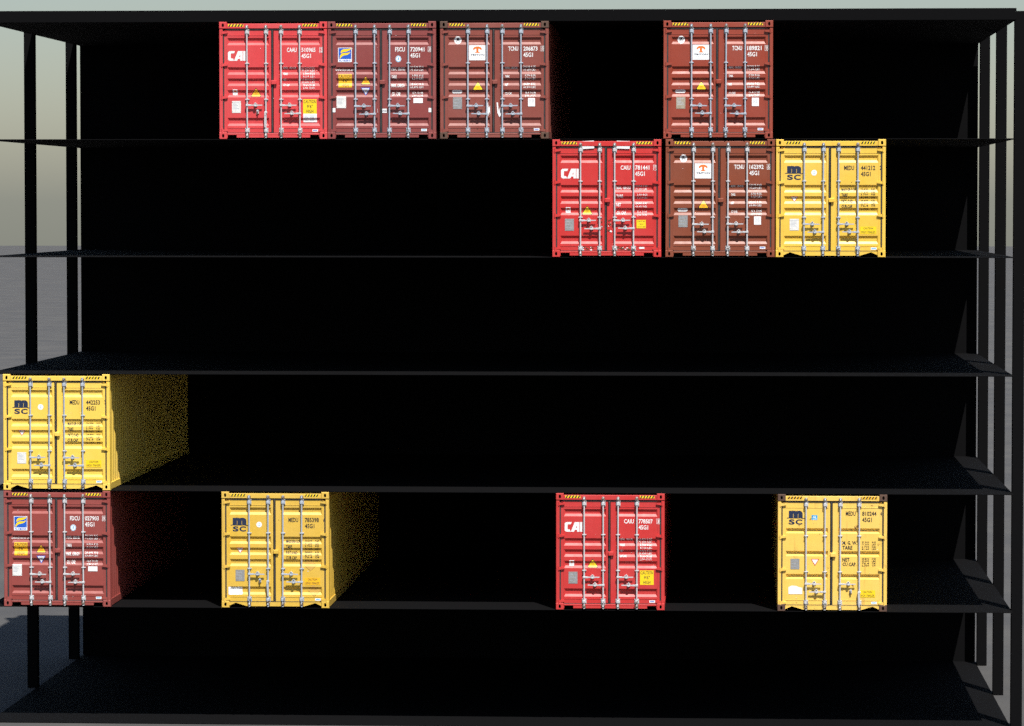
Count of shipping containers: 12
